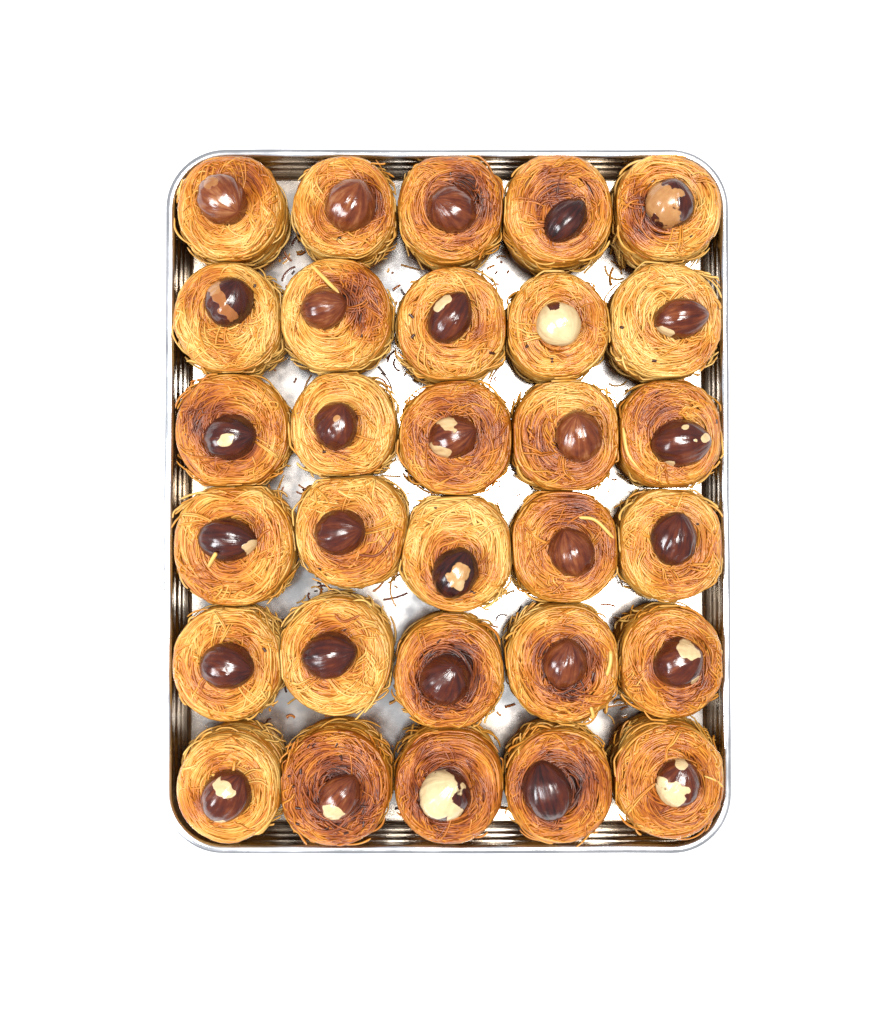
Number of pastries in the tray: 30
